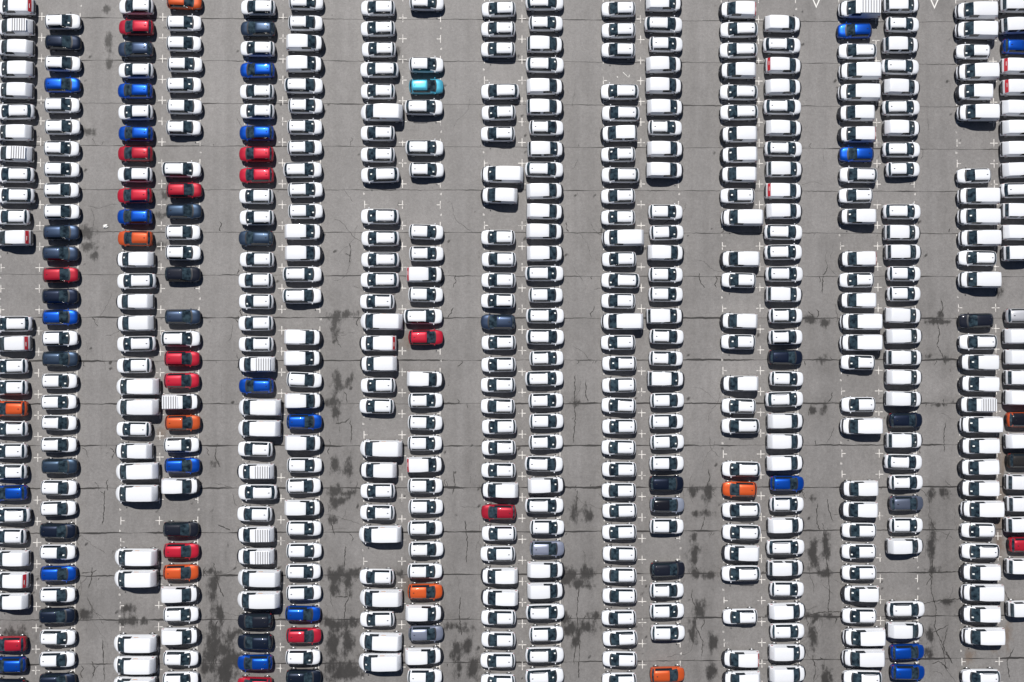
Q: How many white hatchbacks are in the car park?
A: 200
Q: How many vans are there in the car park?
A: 189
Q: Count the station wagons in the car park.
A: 72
